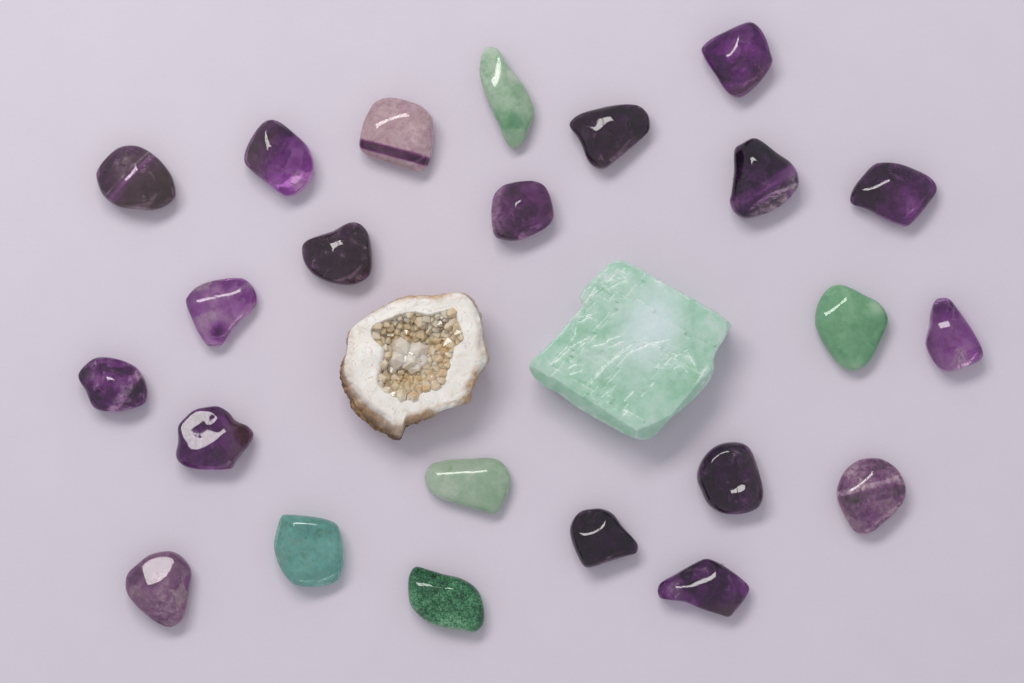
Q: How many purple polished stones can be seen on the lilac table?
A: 18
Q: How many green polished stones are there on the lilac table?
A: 5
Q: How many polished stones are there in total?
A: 23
